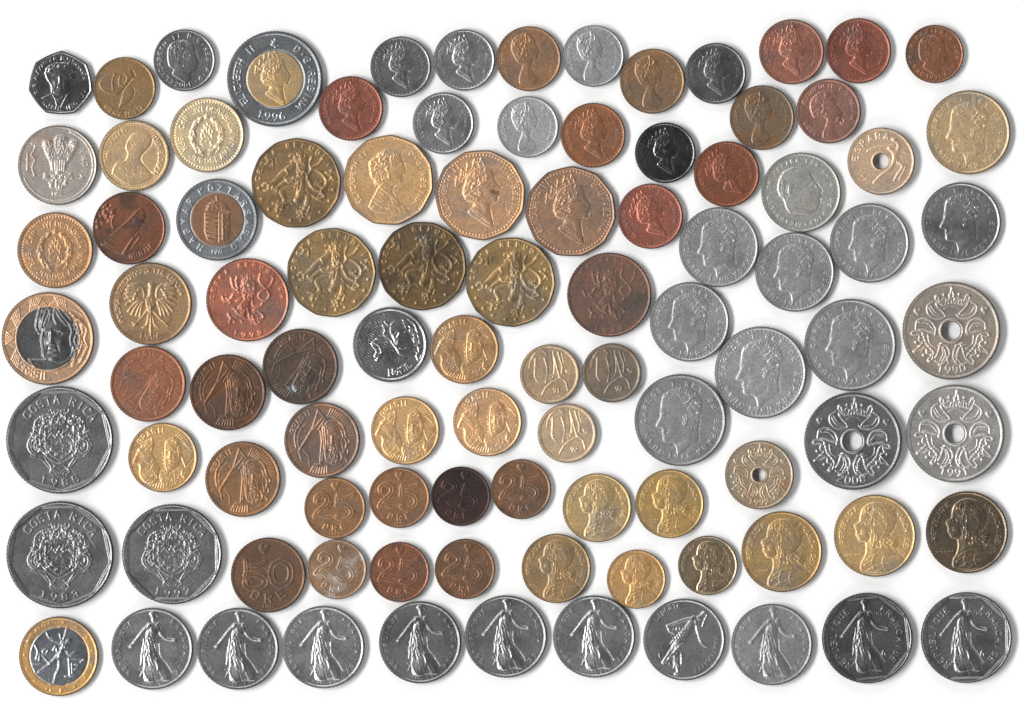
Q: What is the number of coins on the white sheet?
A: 97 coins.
